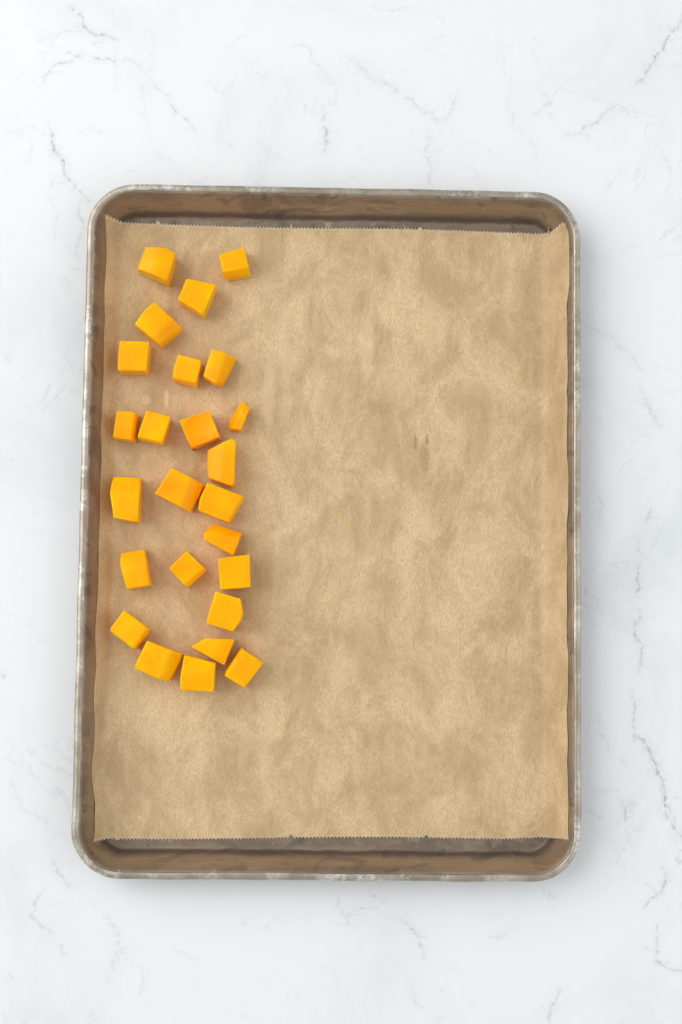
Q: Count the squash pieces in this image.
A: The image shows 25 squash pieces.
